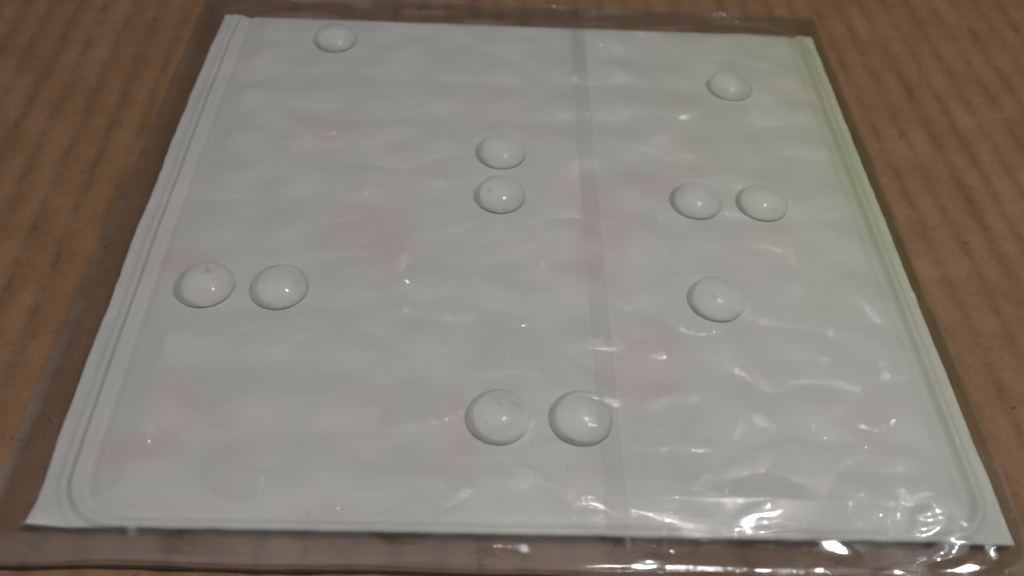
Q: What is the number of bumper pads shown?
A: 11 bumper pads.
